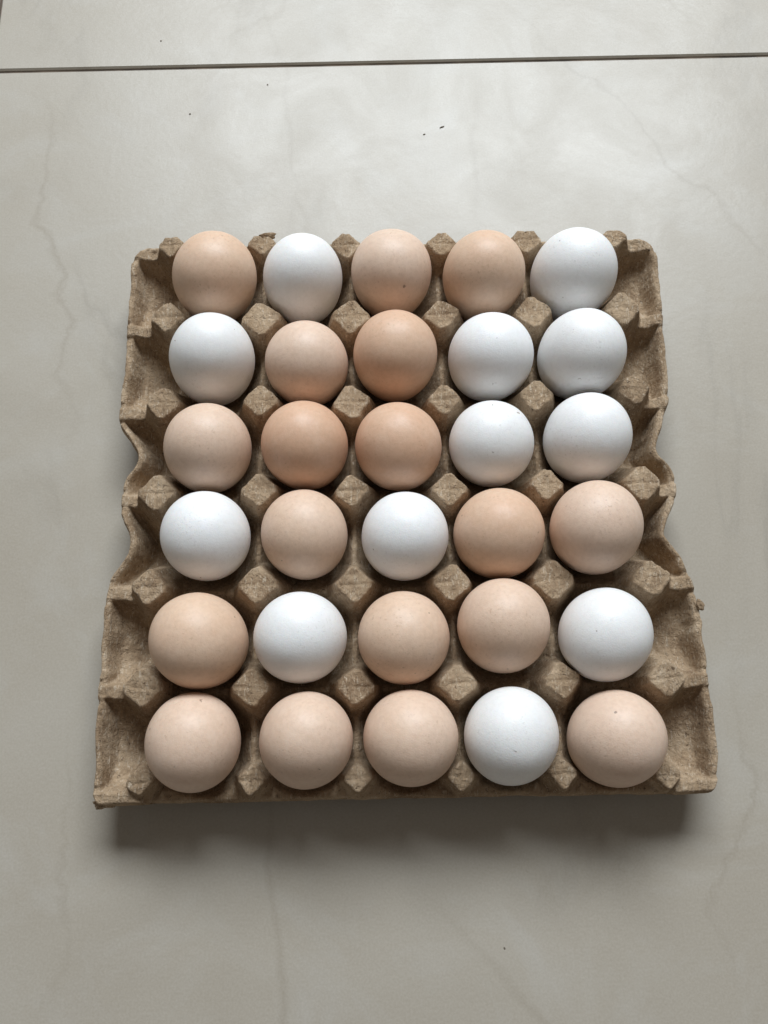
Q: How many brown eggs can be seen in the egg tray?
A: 18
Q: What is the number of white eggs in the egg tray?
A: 12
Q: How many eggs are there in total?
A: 30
